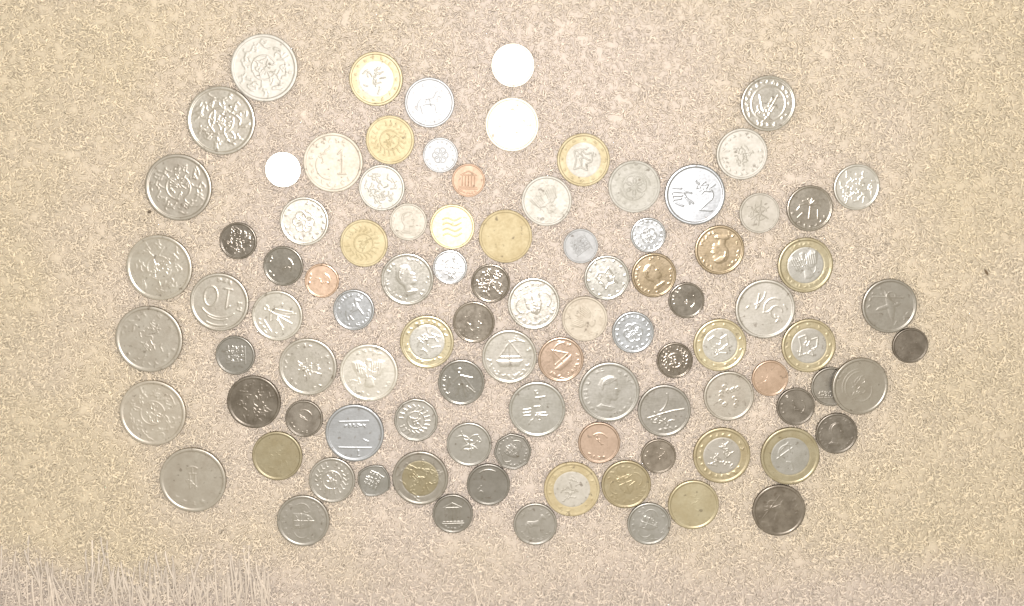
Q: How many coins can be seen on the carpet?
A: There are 96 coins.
